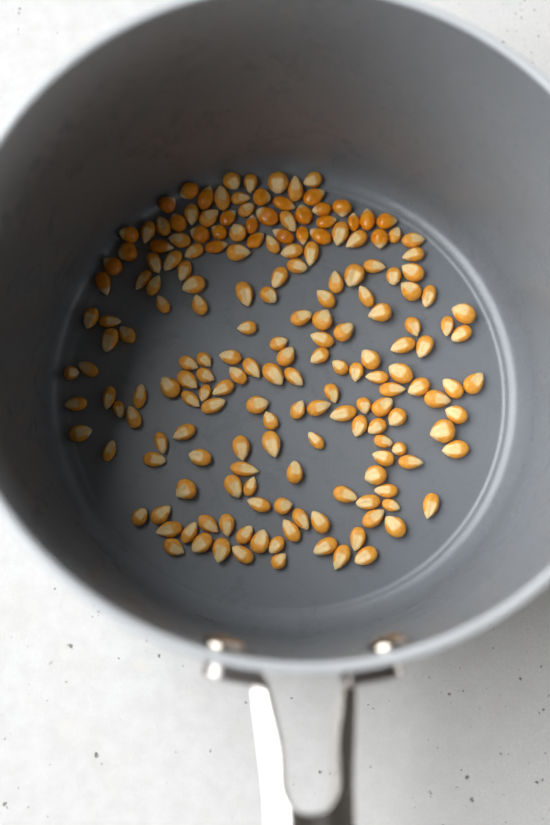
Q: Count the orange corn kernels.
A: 30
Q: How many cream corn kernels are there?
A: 159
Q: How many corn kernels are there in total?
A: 189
